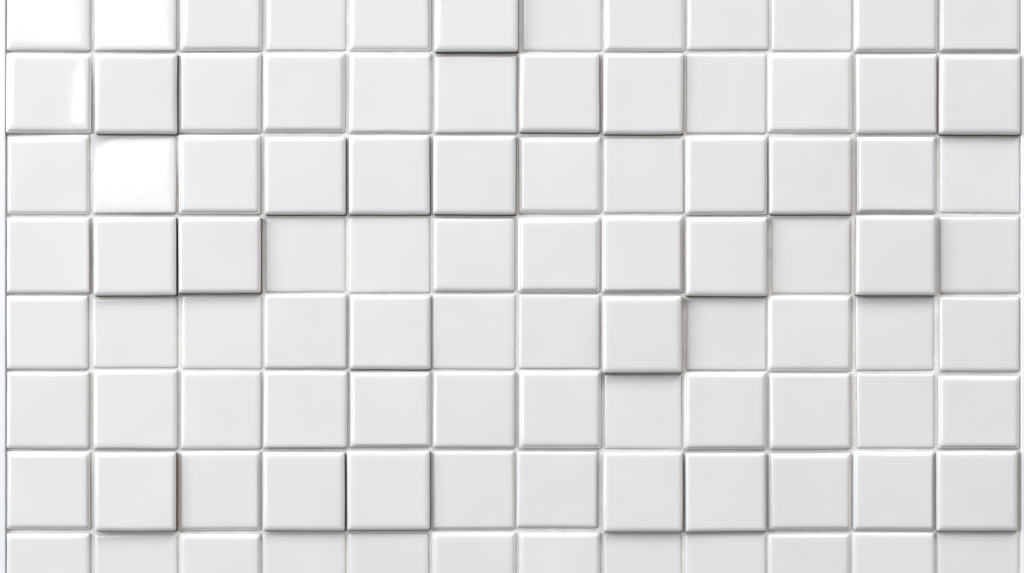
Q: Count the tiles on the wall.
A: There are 96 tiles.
